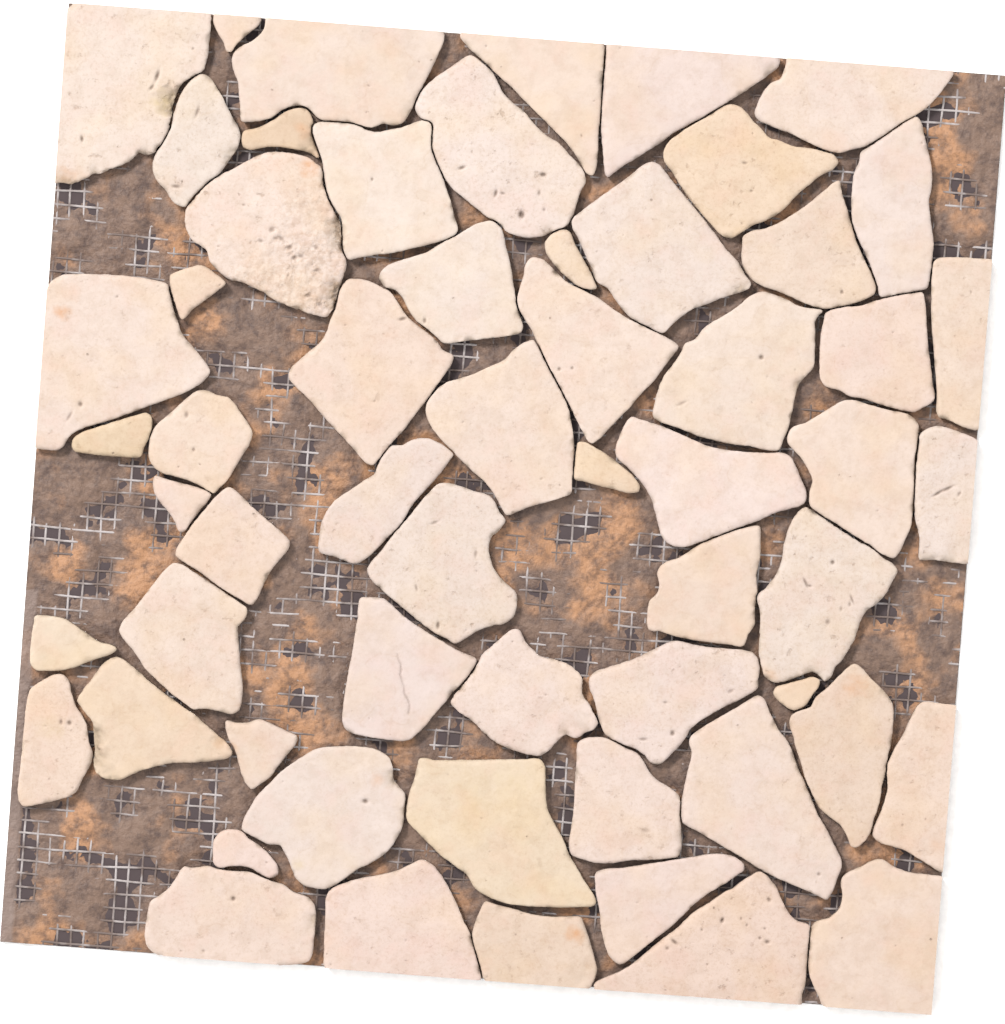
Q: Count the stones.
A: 59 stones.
